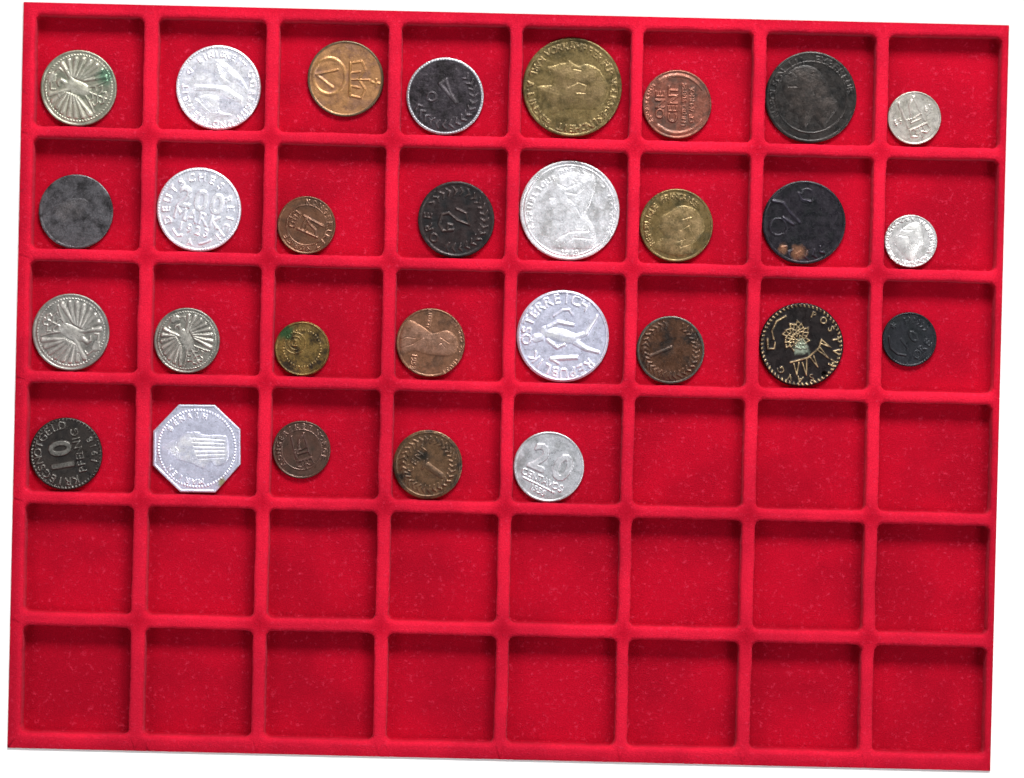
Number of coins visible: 29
